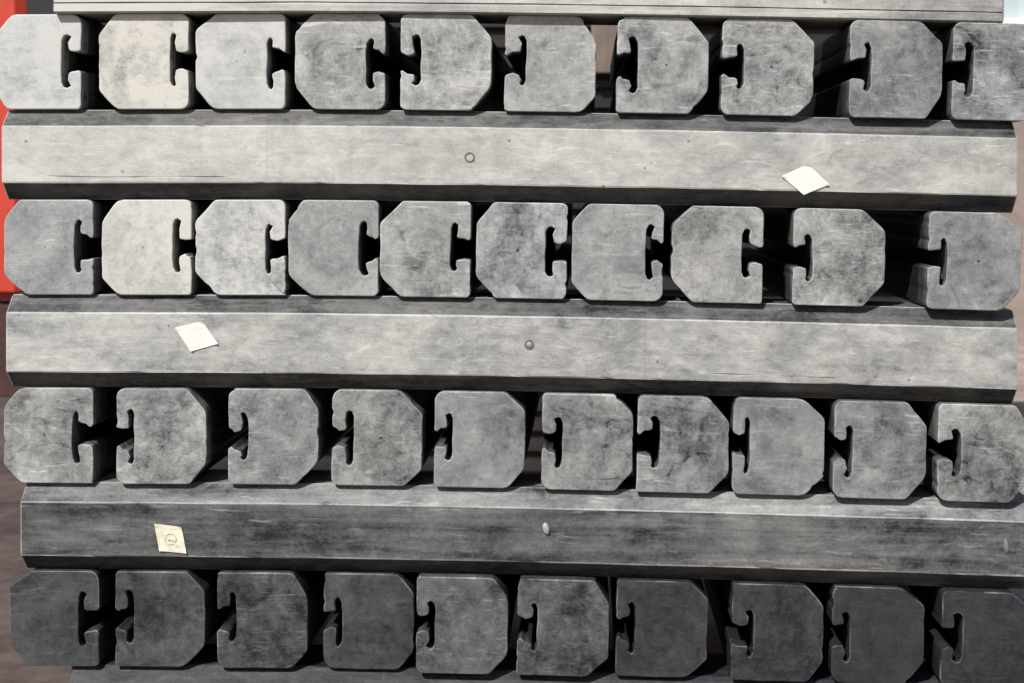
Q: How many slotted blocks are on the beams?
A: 40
